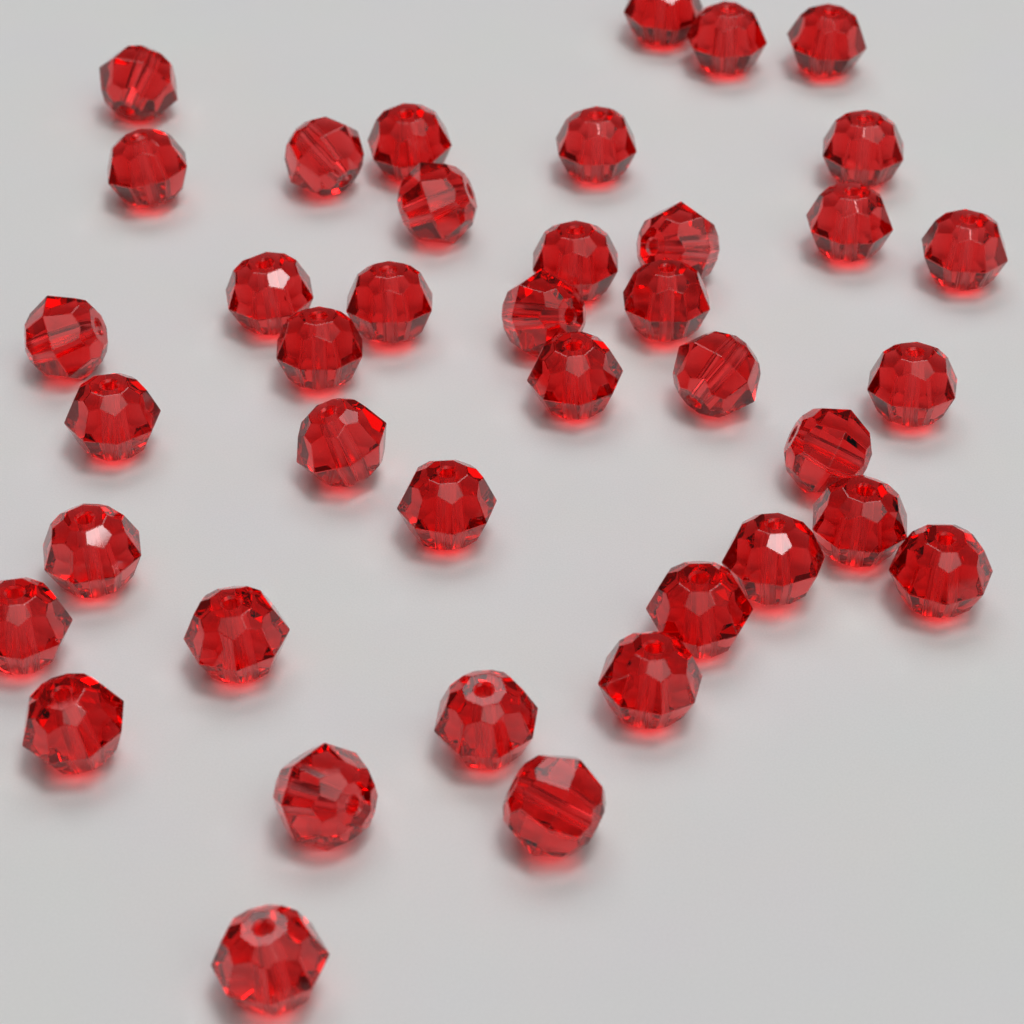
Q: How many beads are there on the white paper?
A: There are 40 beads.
